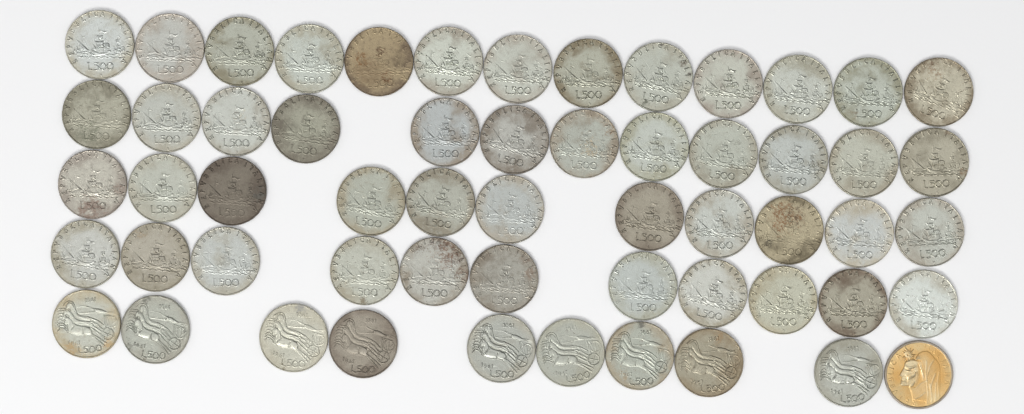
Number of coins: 57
